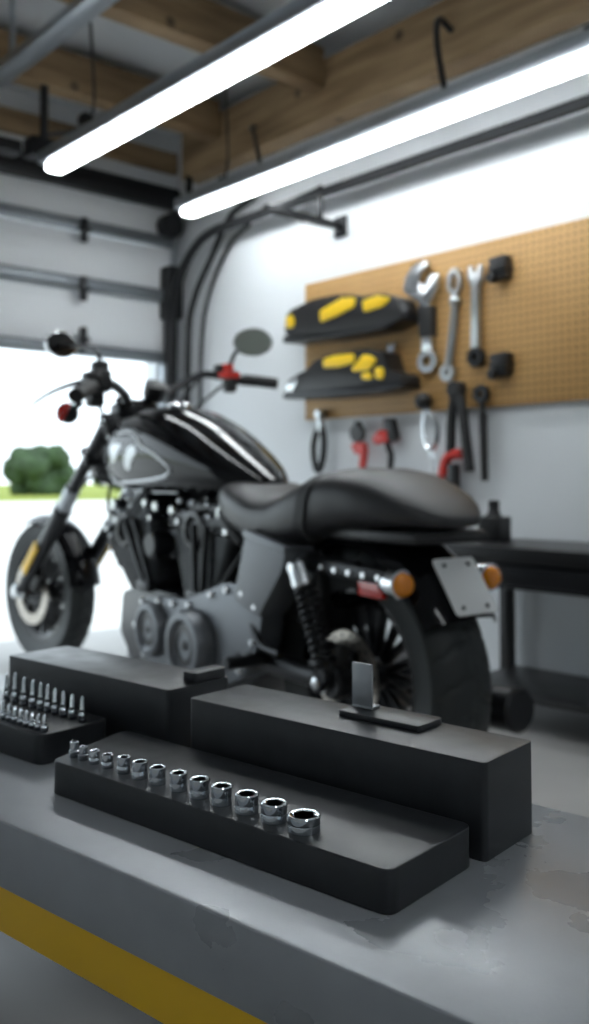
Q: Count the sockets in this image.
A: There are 13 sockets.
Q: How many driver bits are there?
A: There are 18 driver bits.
